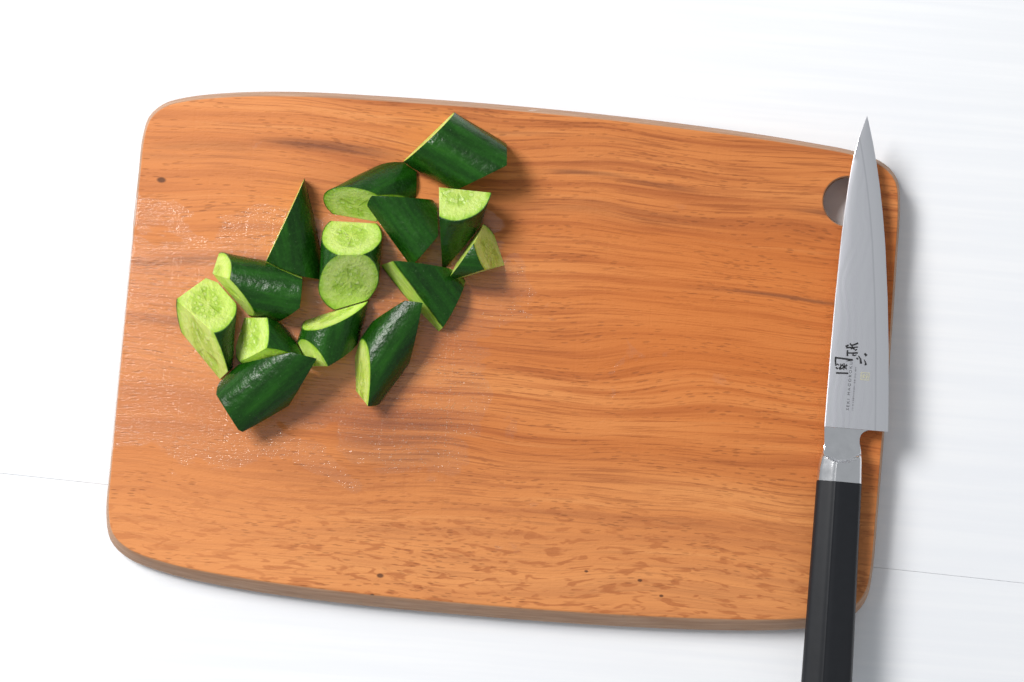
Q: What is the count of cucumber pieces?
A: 14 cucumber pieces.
